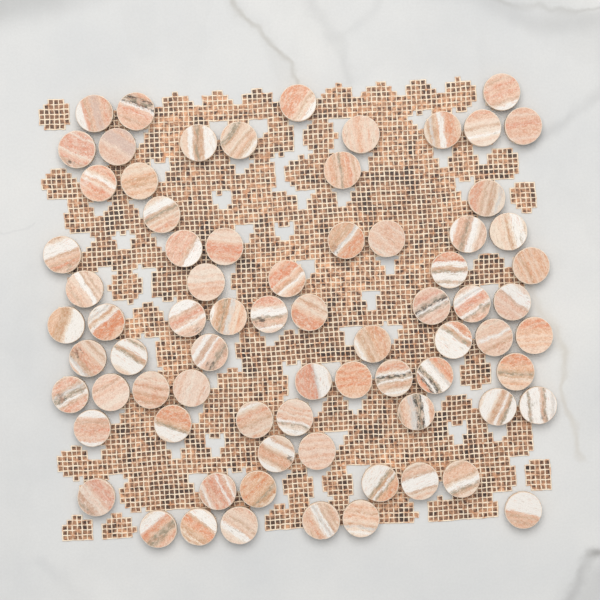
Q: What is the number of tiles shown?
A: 75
